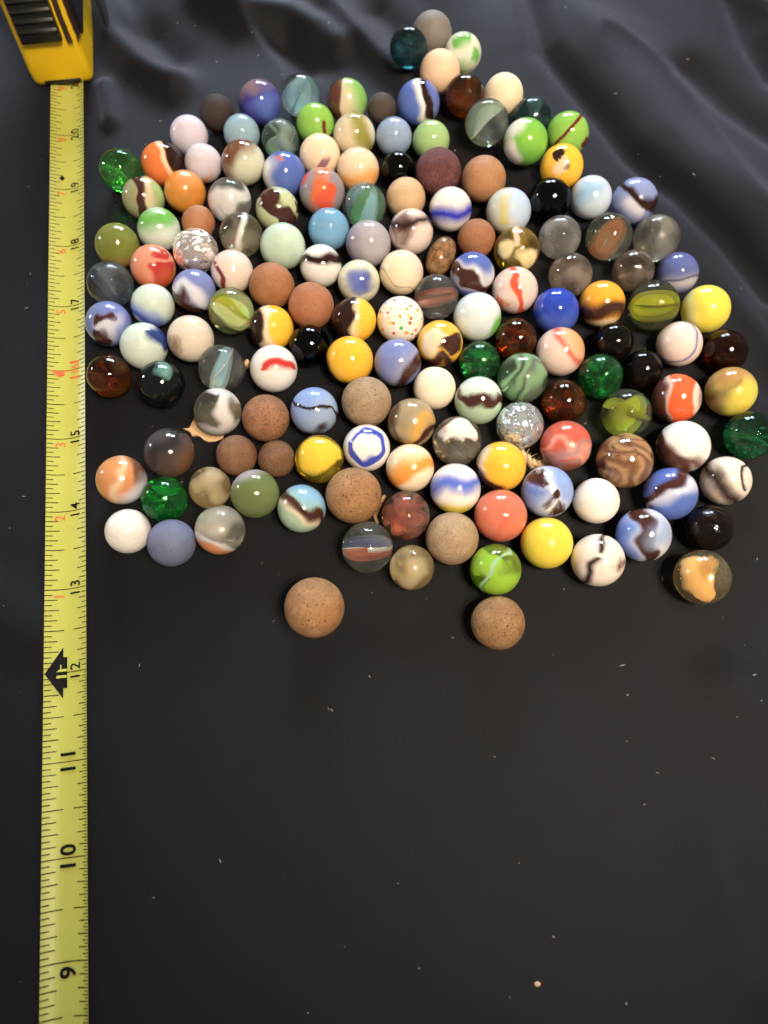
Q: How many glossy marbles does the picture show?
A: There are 133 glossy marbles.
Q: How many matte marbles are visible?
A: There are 23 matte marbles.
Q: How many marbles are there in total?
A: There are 156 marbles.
